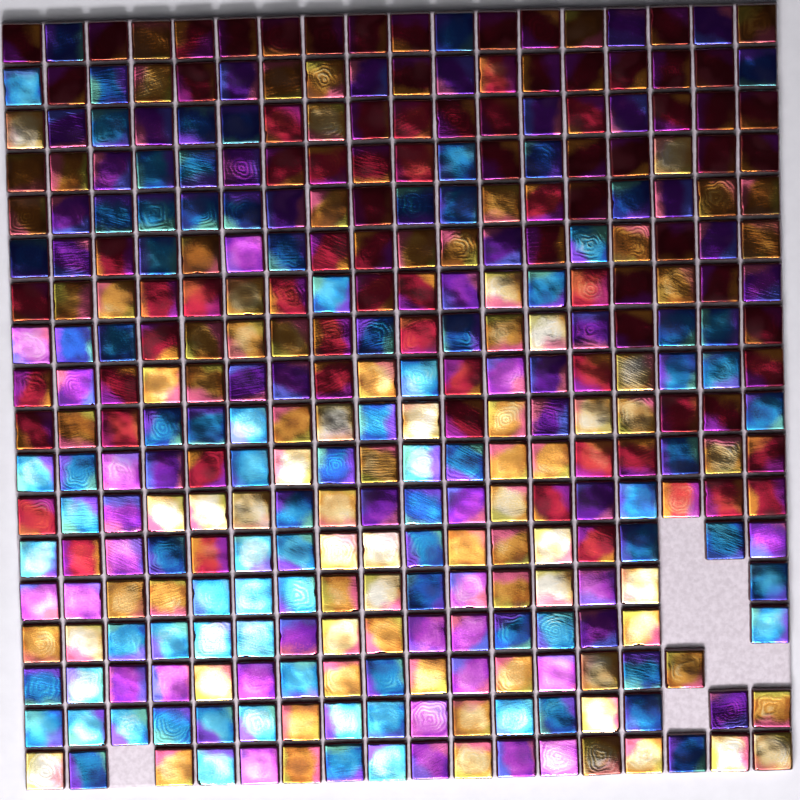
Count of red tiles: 83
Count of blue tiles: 90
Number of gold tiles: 87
